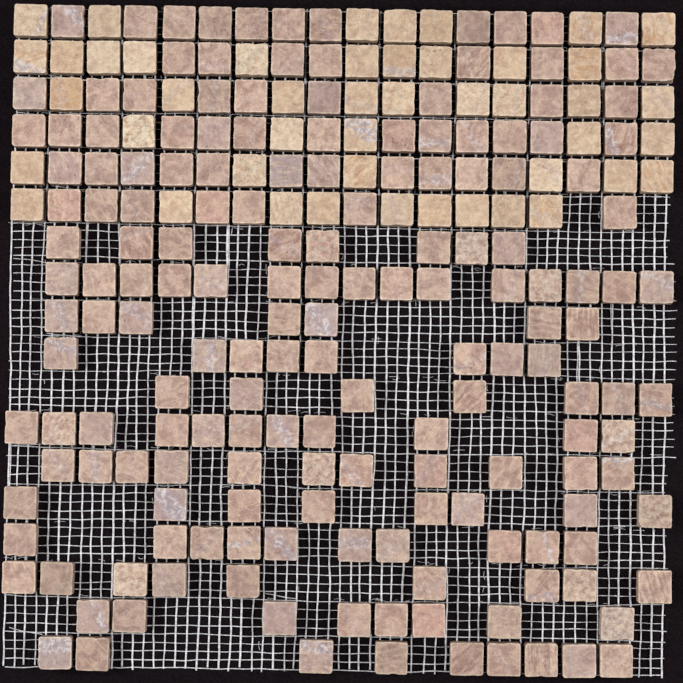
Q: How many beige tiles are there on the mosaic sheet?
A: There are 46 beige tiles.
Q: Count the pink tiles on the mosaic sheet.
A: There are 171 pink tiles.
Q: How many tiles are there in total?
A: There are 217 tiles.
